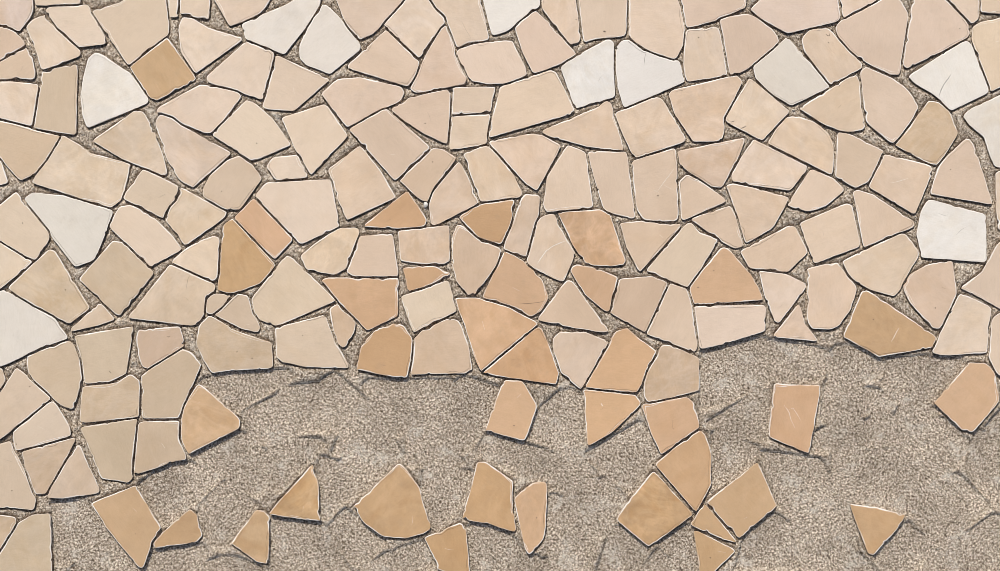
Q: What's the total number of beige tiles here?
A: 137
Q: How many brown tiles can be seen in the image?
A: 36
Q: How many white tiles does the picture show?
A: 12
